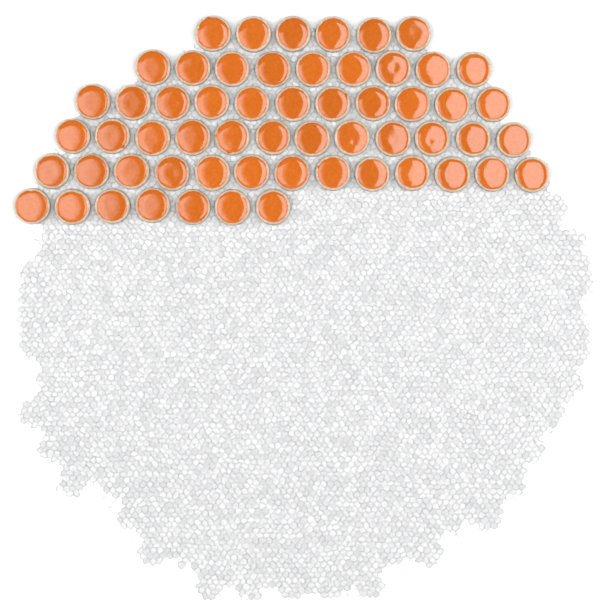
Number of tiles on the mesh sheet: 58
